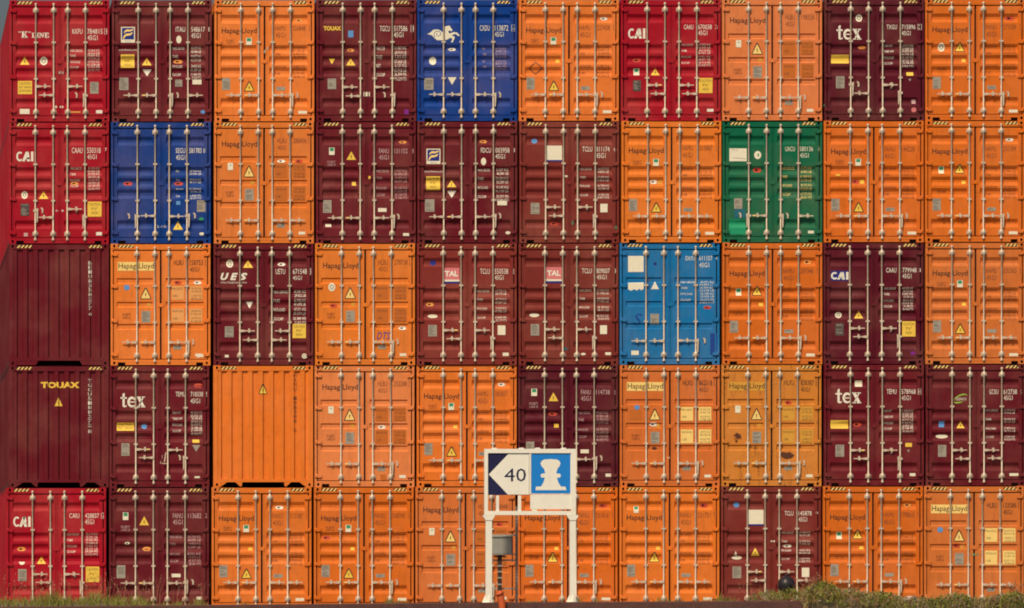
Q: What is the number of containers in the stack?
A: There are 50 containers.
